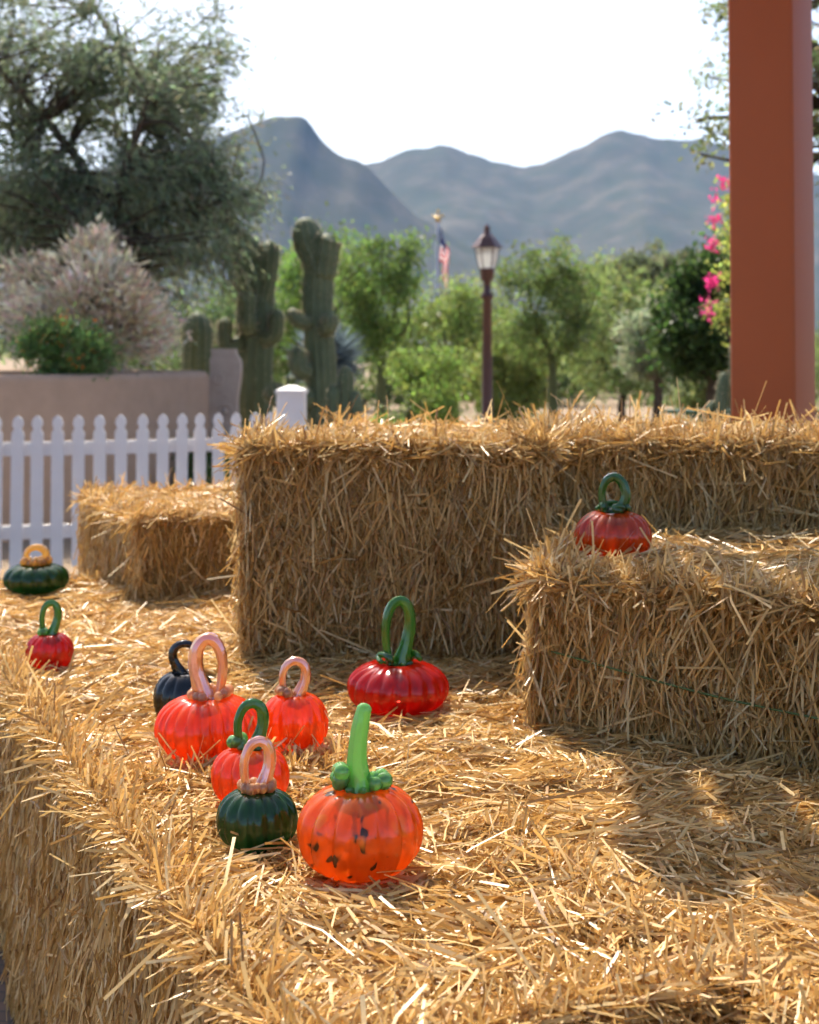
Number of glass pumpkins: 10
